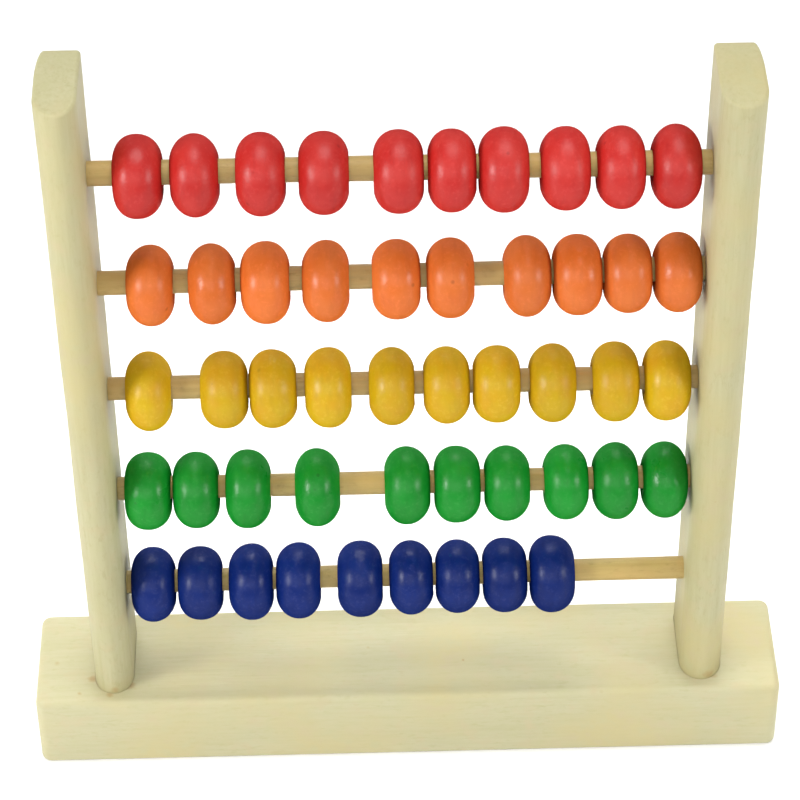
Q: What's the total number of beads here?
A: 49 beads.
